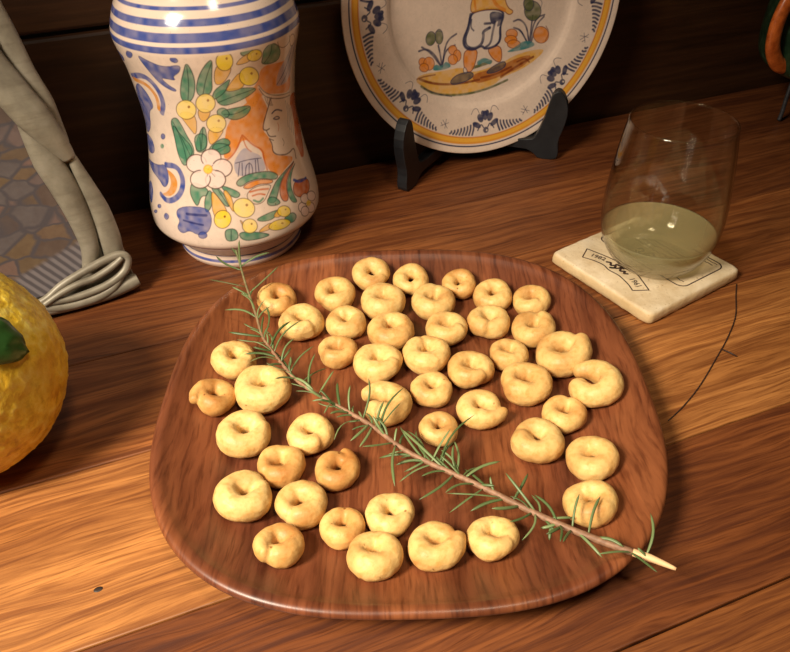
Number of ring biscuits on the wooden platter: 46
